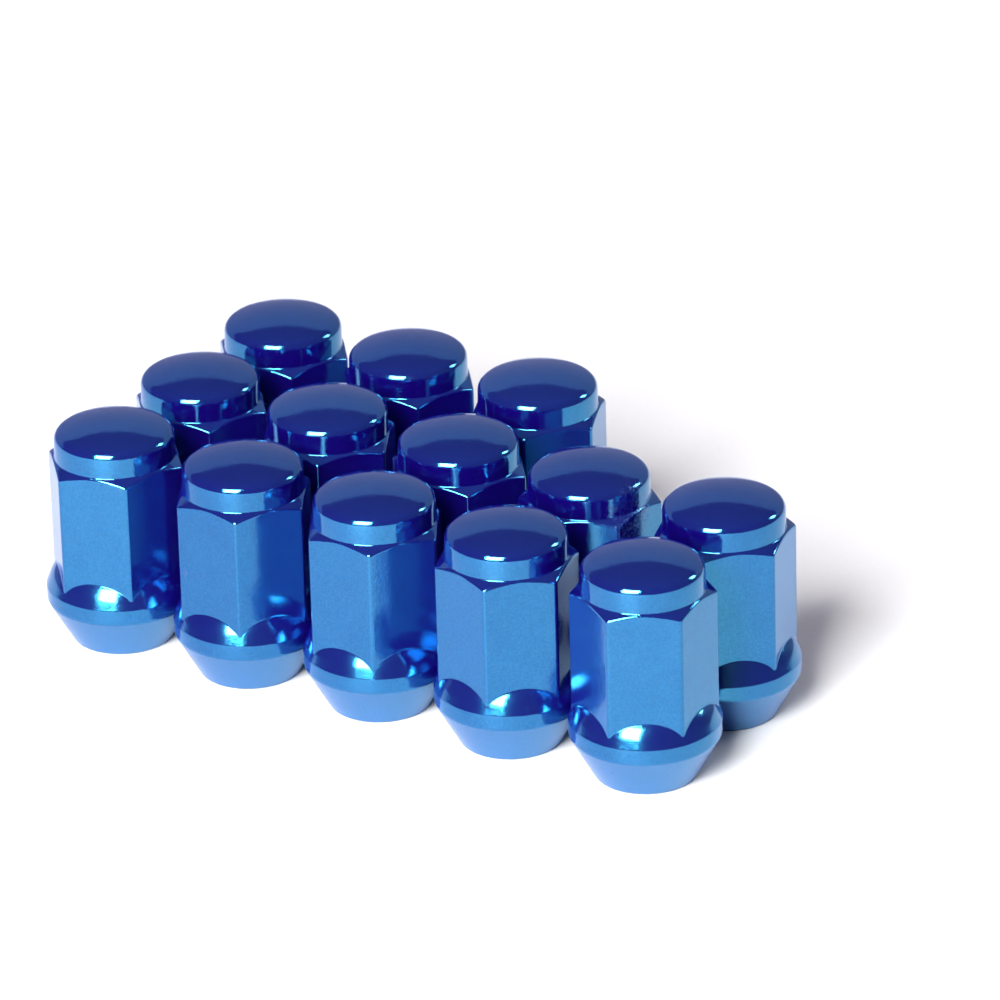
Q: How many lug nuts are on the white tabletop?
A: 13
